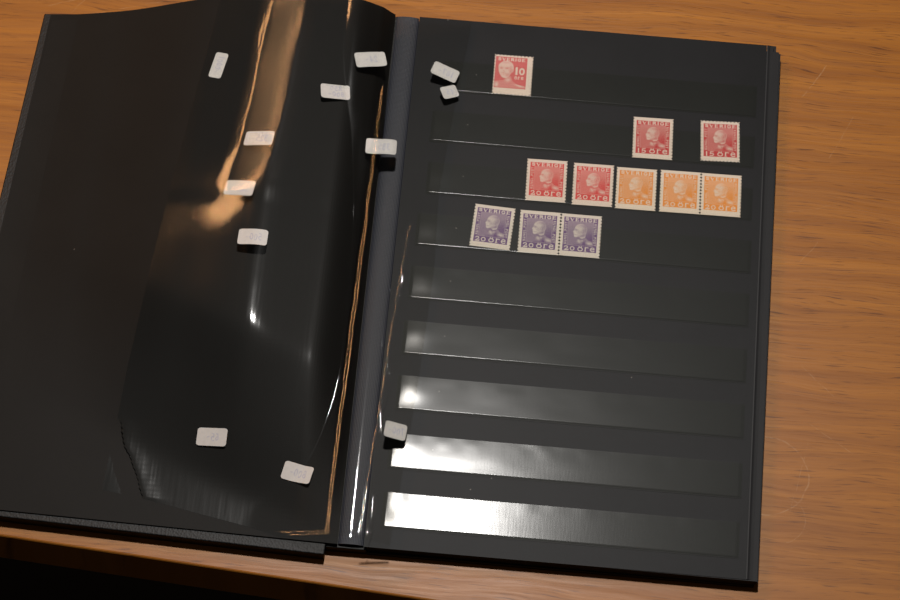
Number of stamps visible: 11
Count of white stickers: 12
